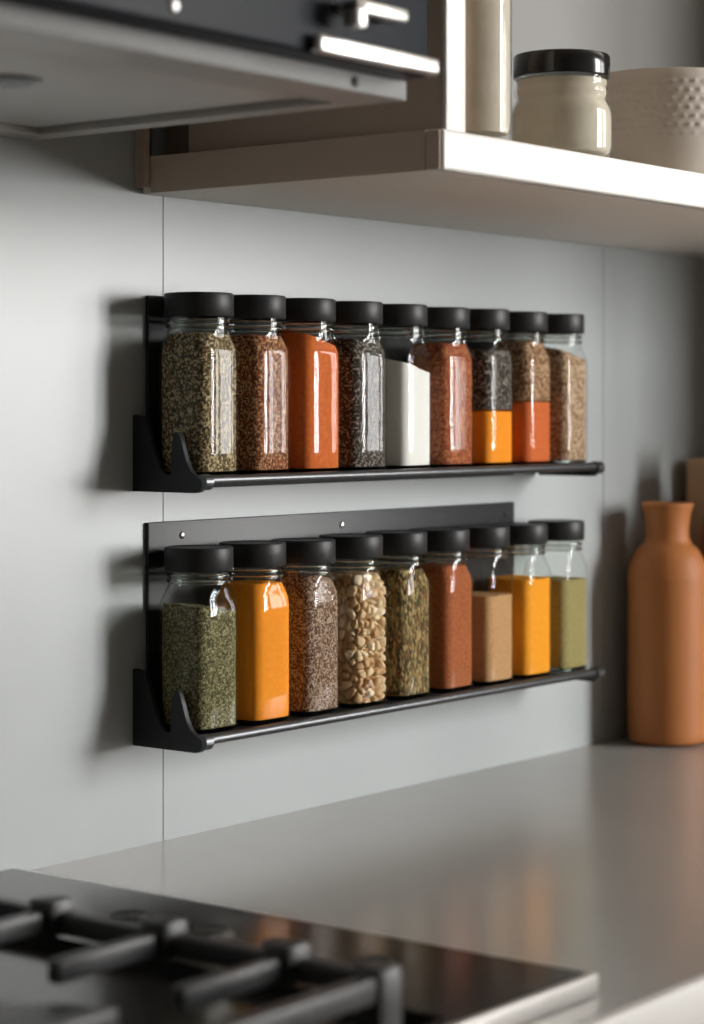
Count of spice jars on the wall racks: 18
